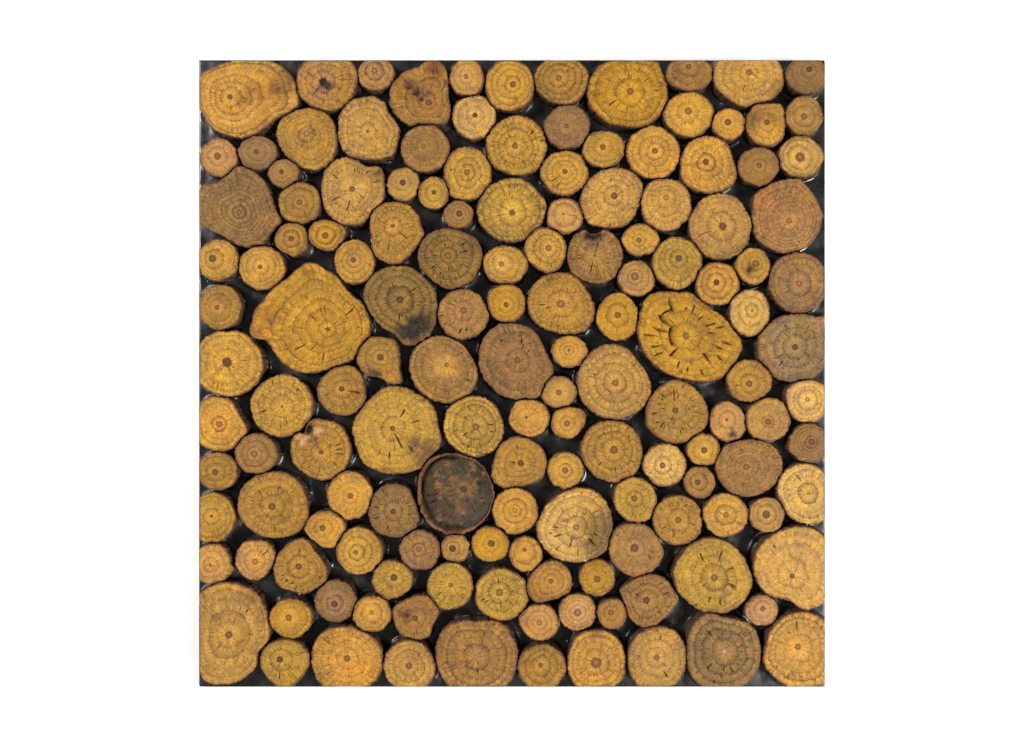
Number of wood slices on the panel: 147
